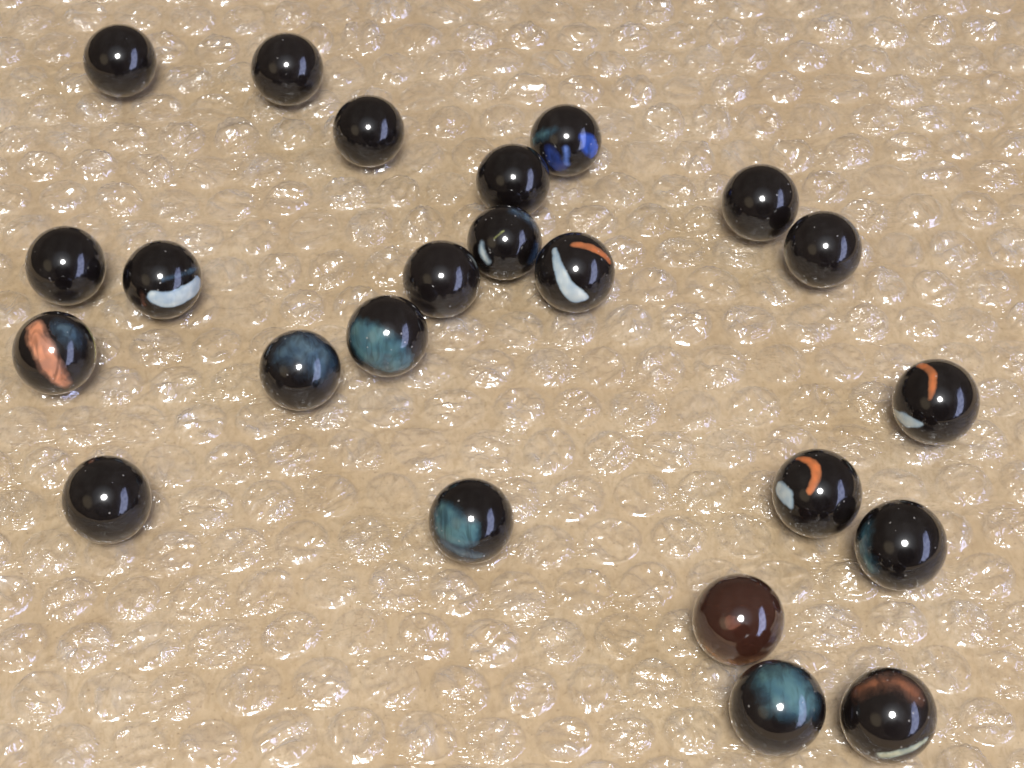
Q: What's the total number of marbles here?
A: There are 23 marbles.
